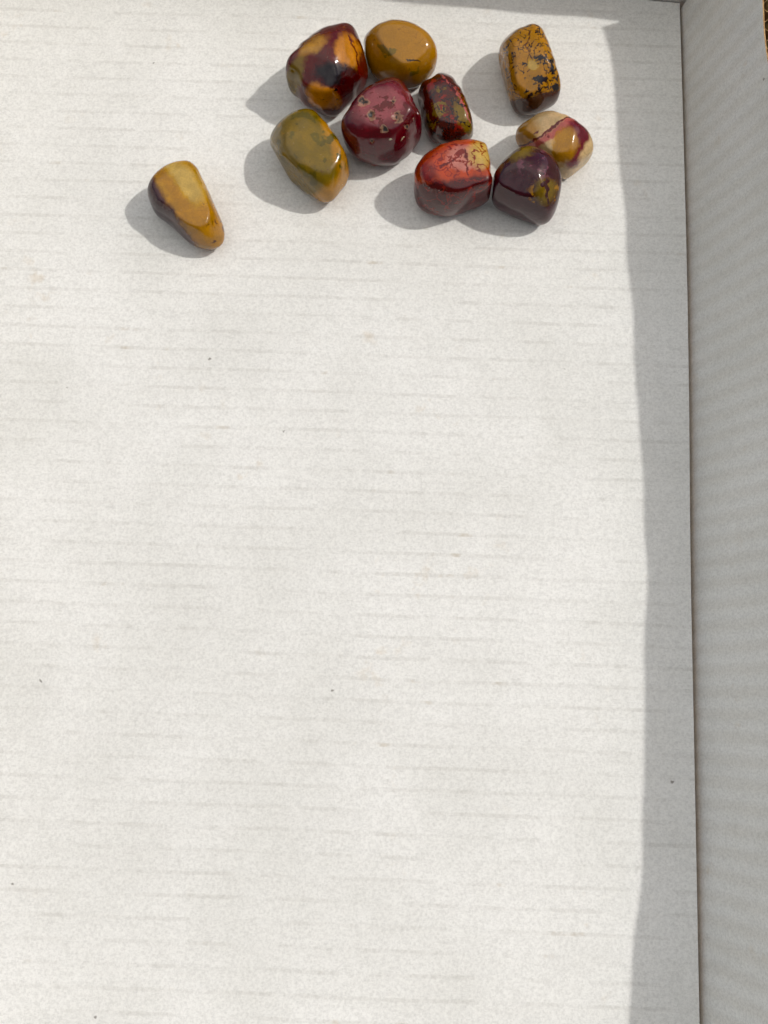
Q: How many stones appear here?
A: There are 10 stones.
